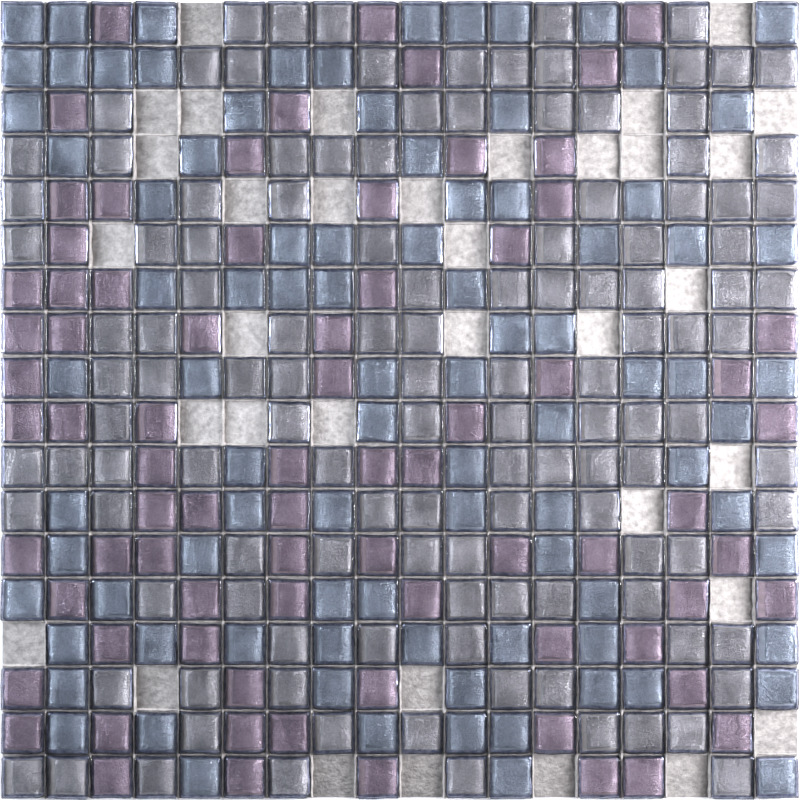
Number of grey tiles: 123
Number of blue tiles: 90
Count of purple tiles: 76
